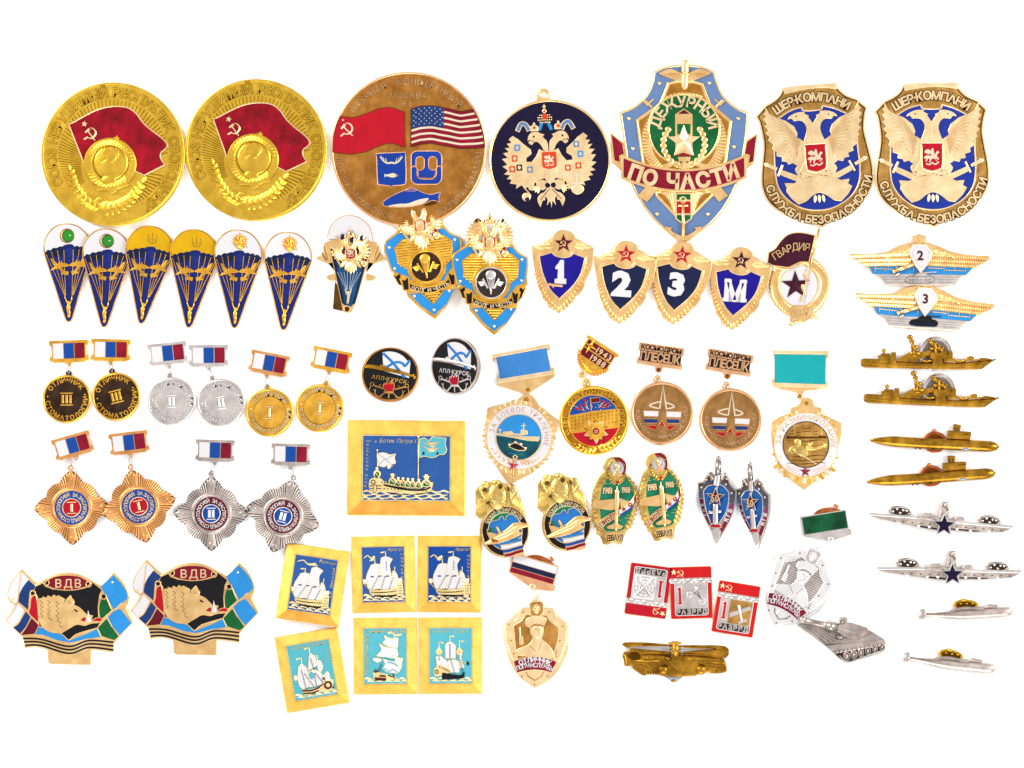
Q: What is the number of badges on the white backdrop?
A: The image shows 70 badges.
